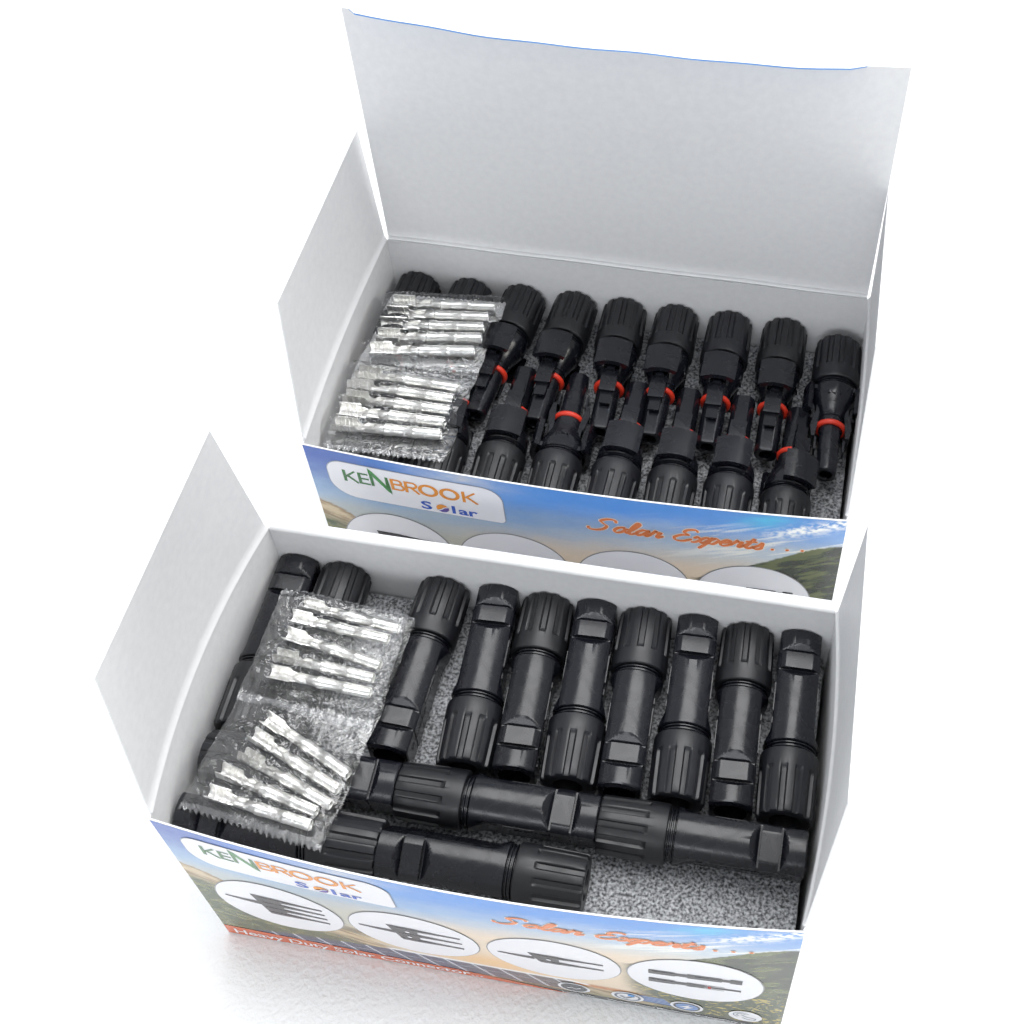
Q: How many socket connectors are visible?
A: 15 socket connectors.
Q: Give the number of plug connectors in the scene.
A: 17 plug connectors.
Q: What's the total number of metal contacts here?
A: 20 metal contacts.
